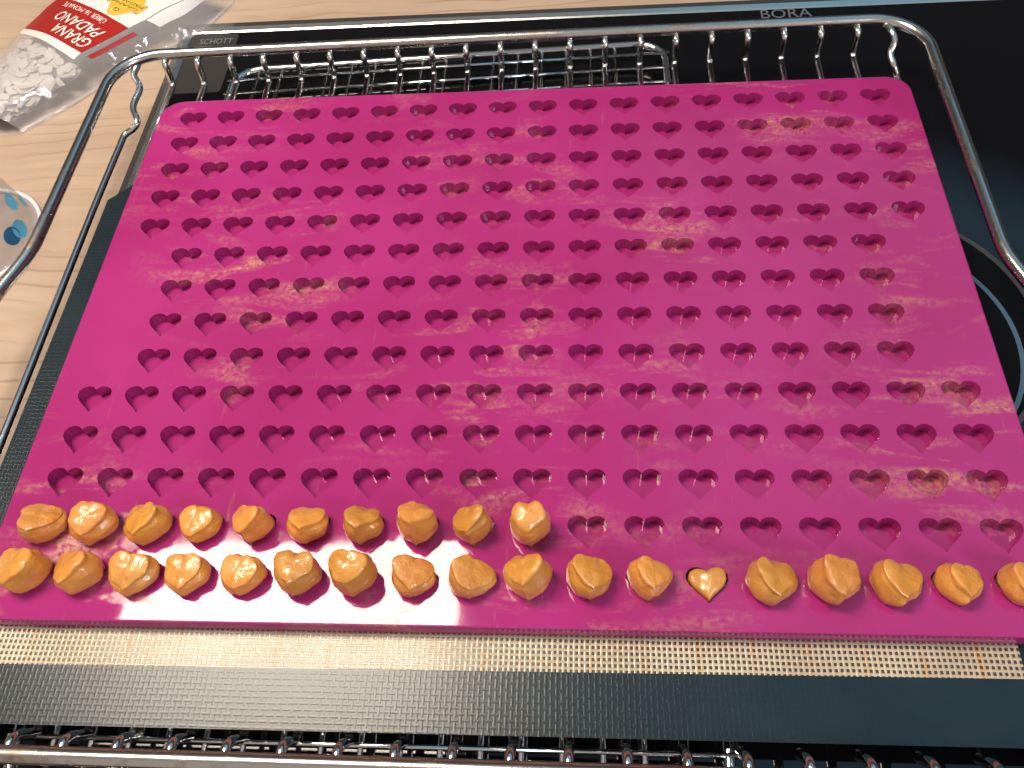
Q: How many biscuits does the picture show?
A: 28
